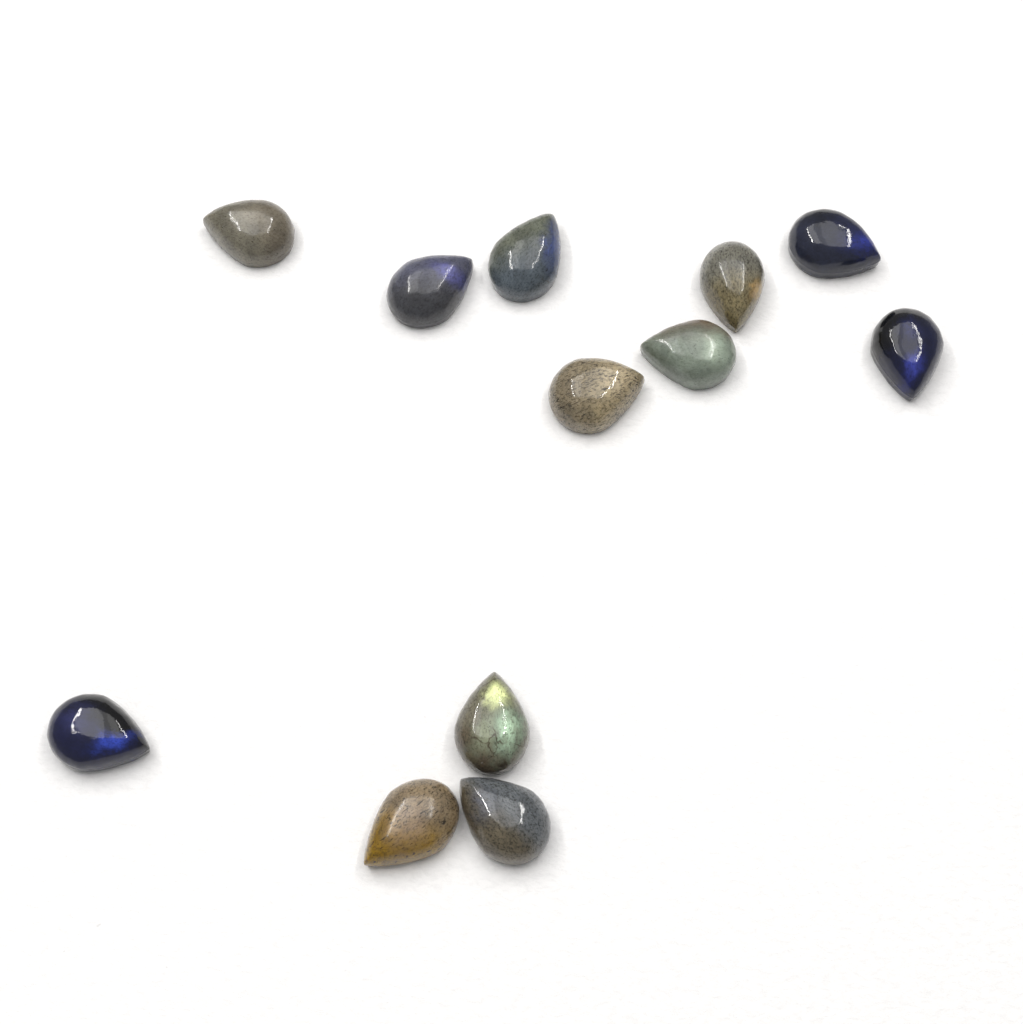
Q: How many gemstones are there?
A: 12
